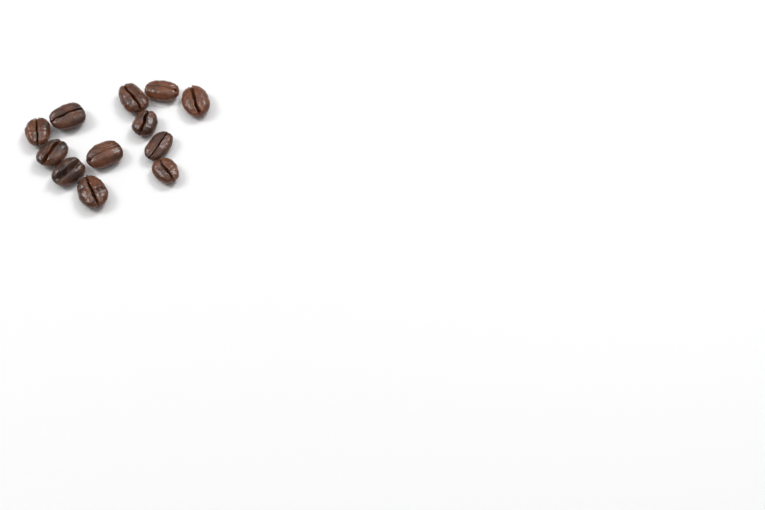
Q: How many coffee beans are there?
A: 12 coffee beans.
